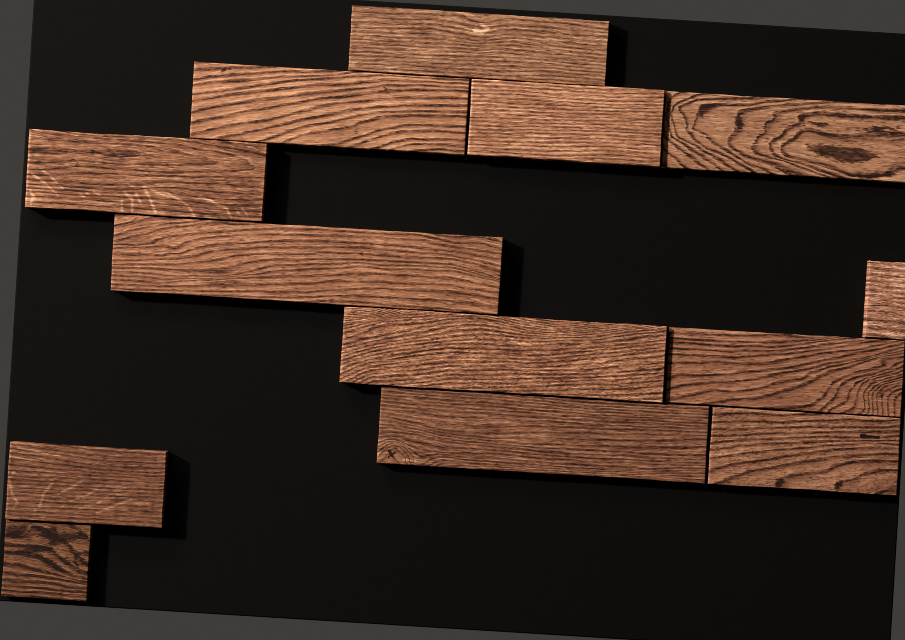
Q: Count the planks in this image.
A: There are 13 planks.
